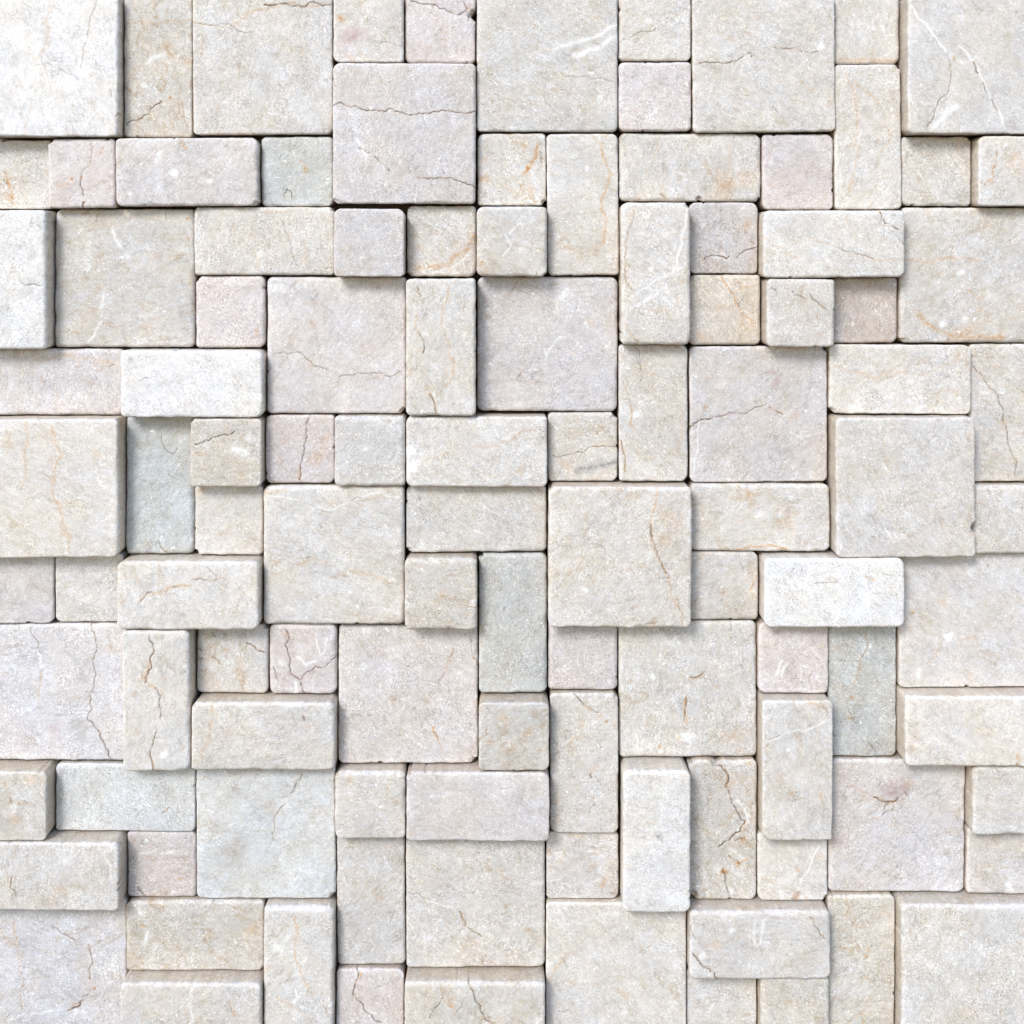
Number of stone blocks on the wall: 110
